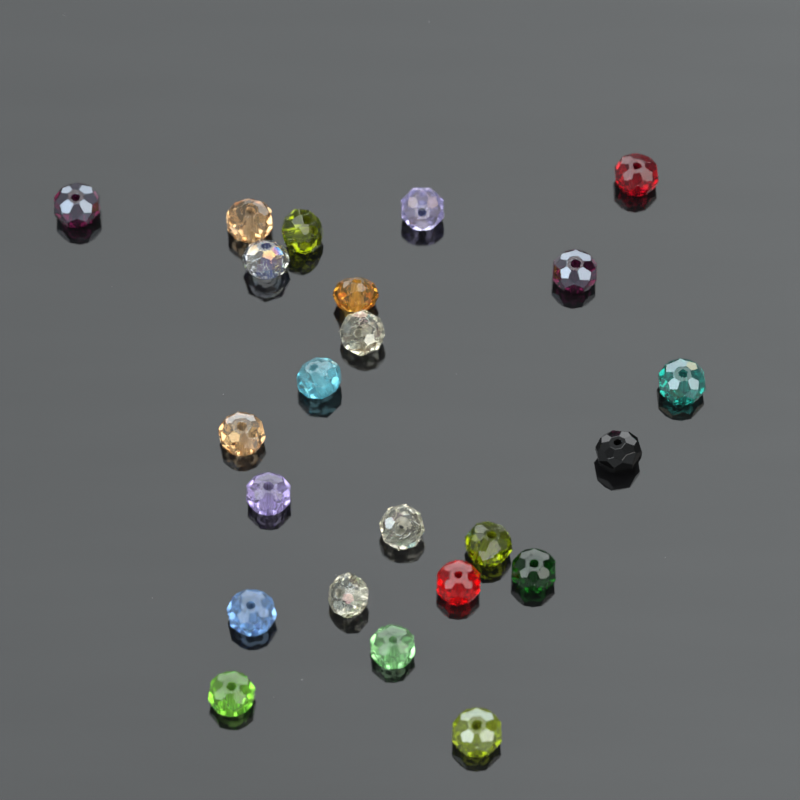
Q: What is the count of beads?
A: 23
